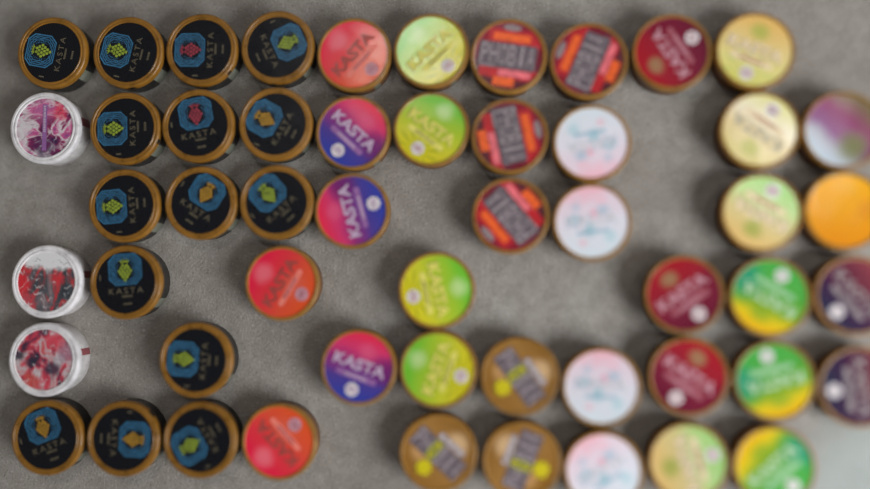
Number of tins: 53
